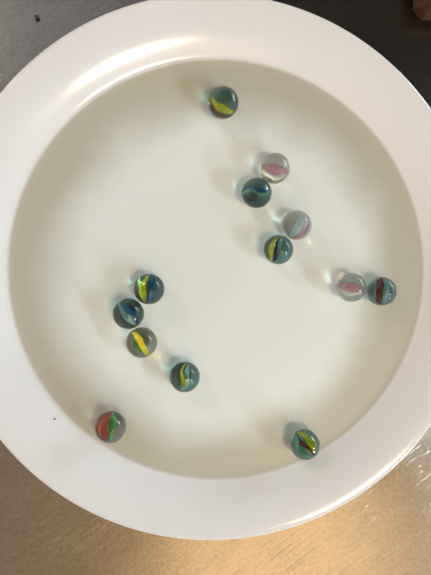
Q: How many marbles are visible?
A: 13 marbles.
